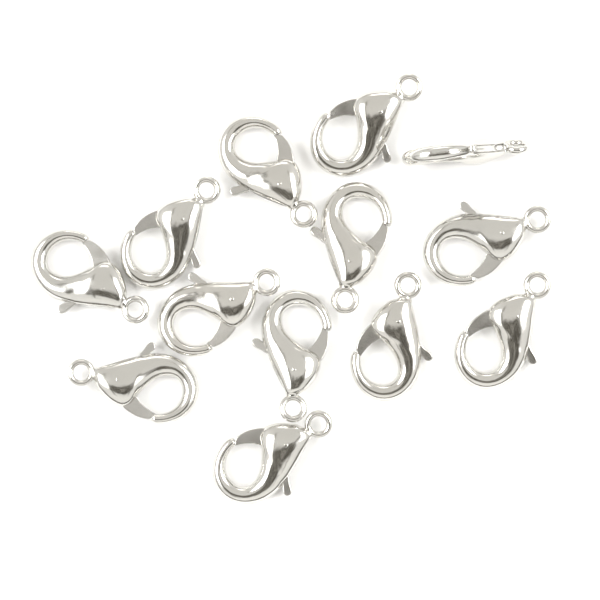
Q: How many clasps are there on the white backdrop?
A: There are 13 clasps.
